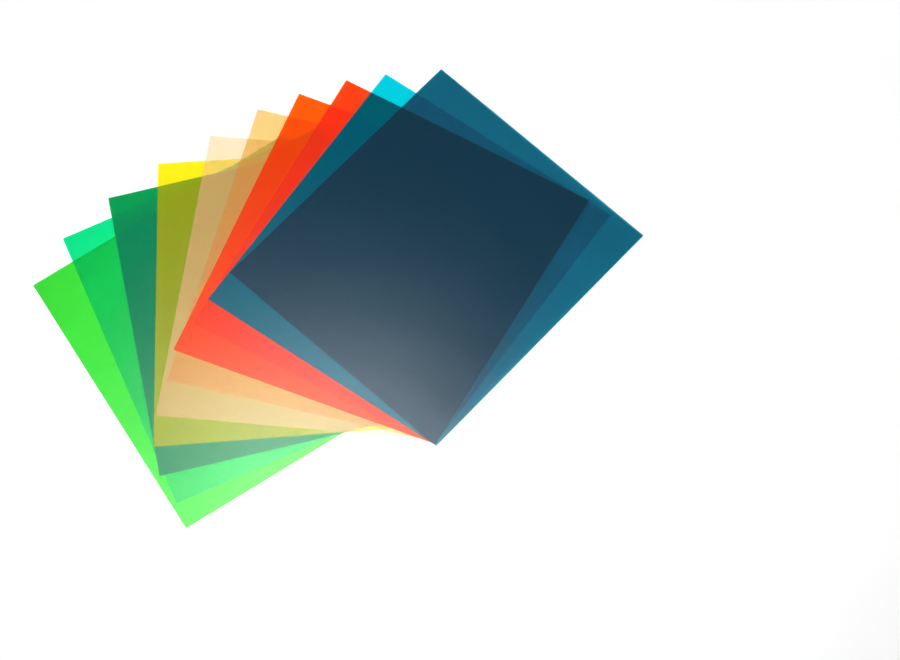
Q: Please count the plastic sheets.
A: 10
